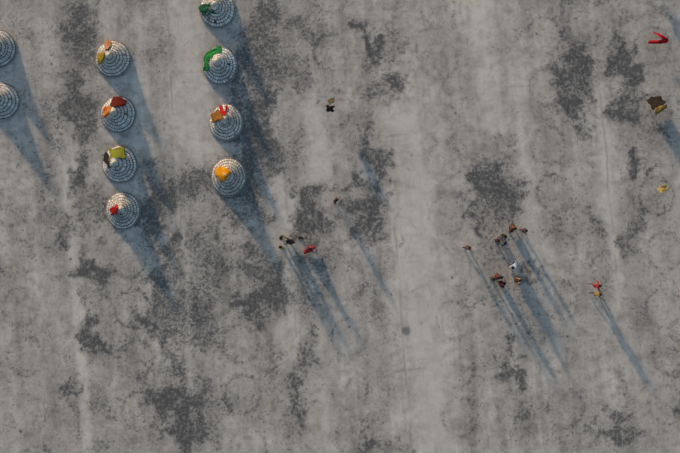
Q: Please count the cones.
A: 10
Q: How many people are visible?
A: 19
